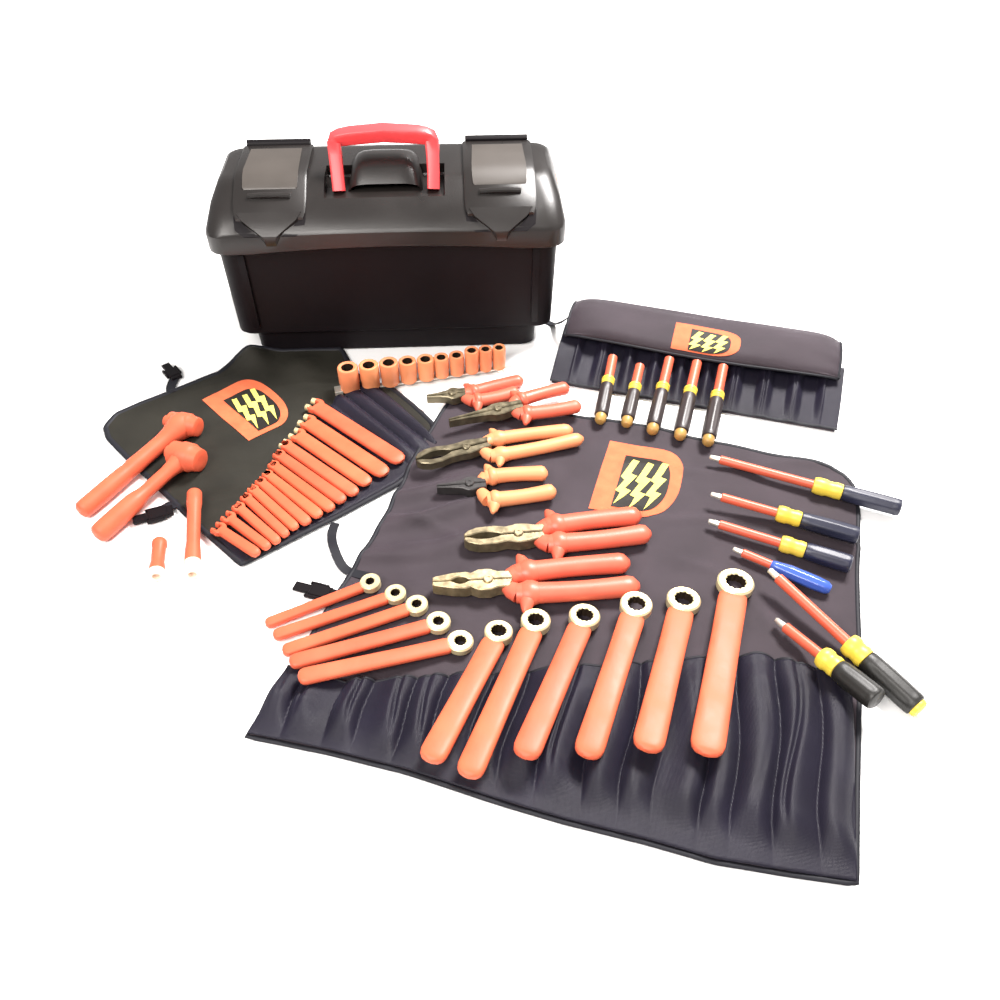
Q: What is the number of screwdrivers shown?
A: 11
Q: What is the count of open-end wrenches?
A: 13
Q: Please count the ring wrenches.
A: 11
